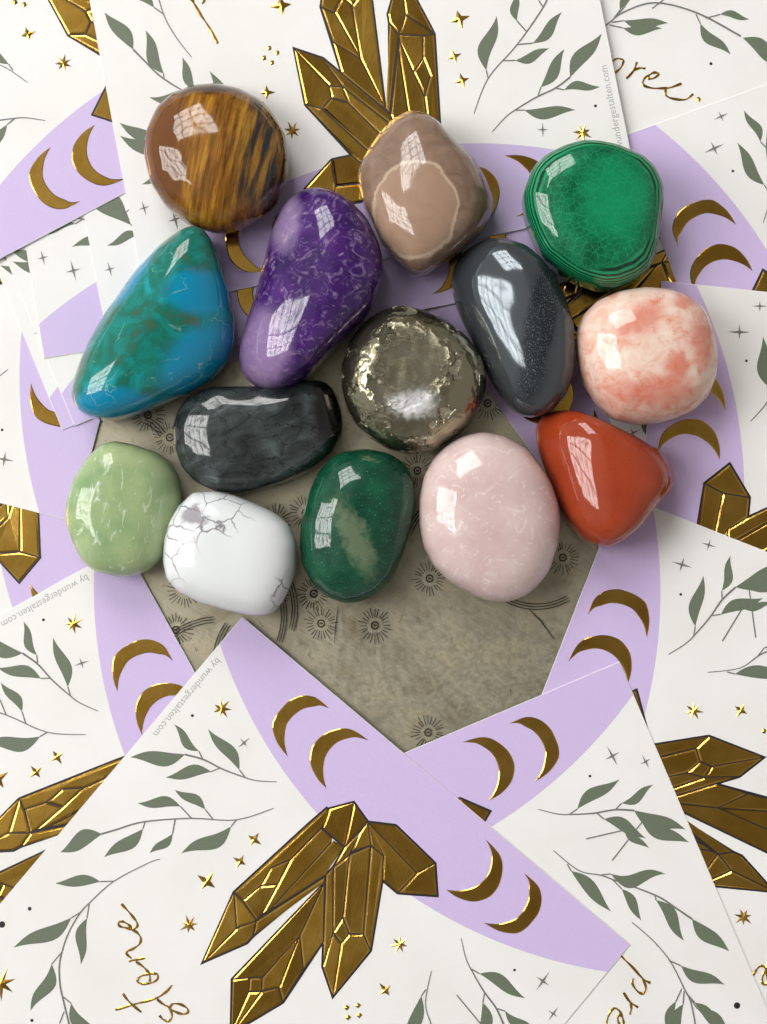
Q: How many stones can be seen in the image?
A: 14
